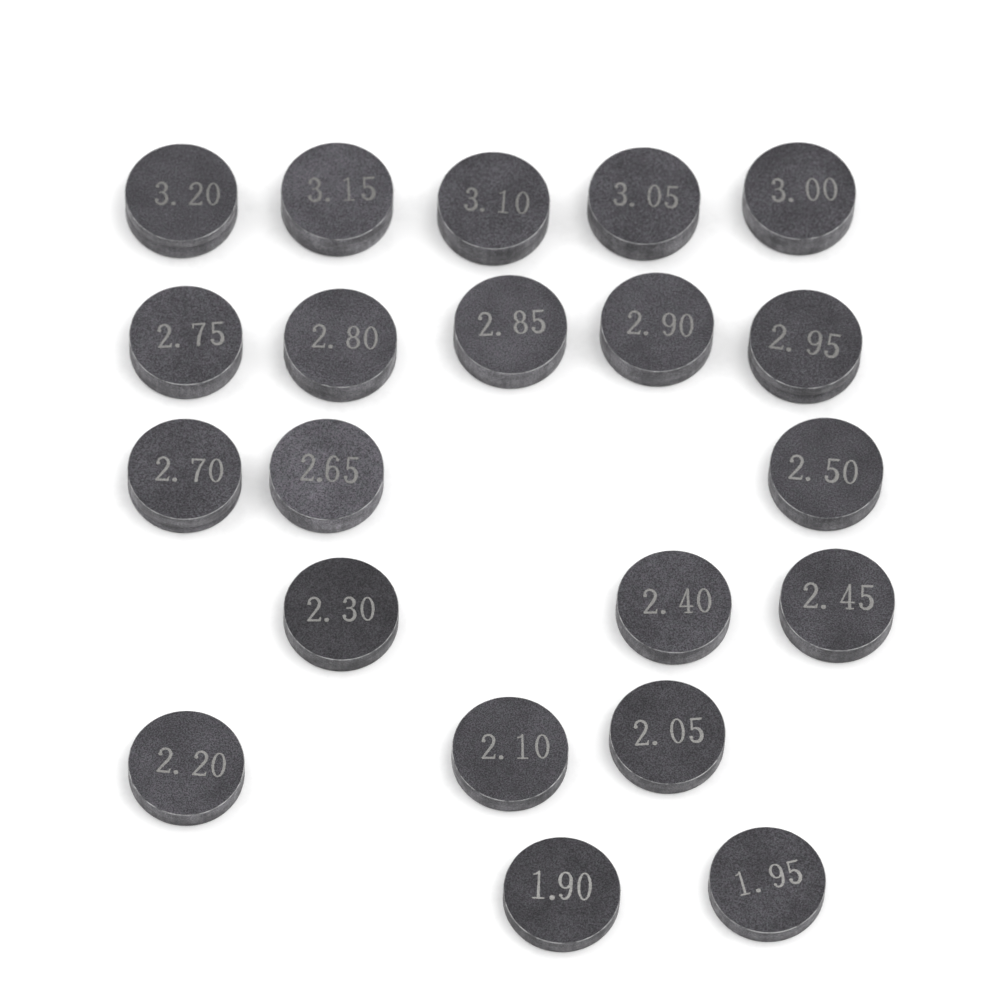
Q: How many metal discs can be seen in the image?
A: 21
